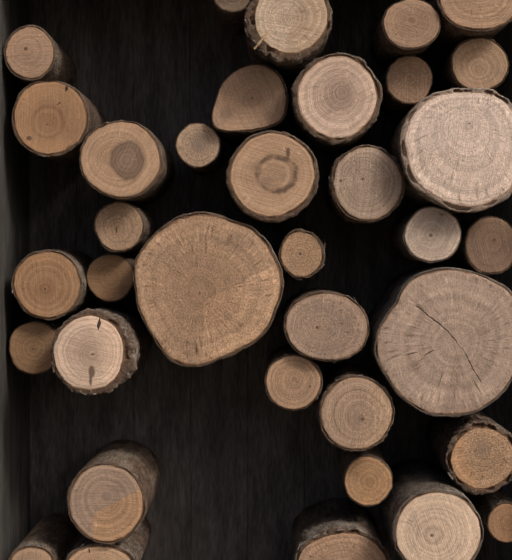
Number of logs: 36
